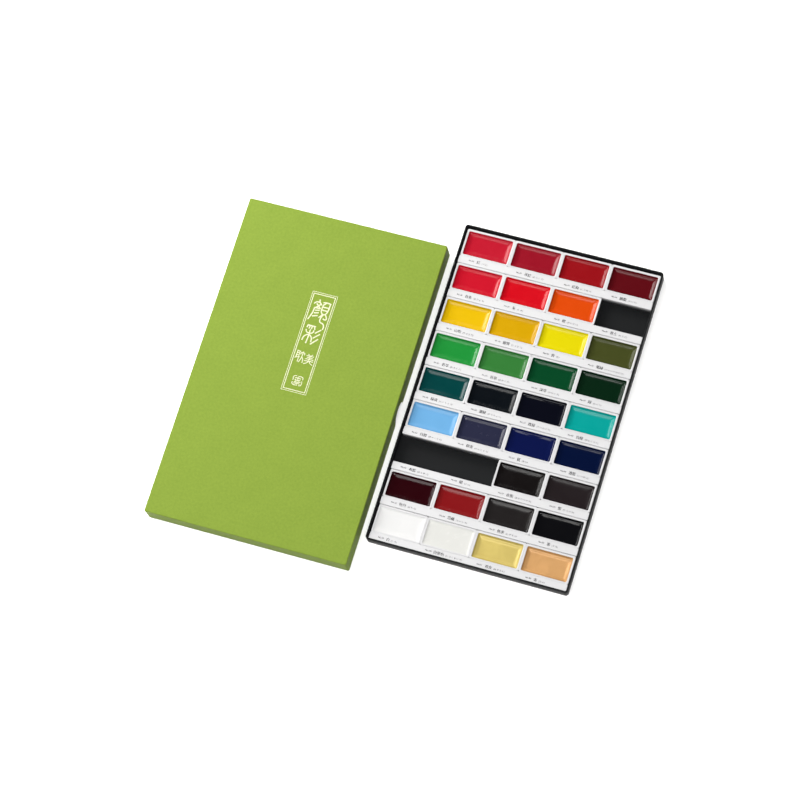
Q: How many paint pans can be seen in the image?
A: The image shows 33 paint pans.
